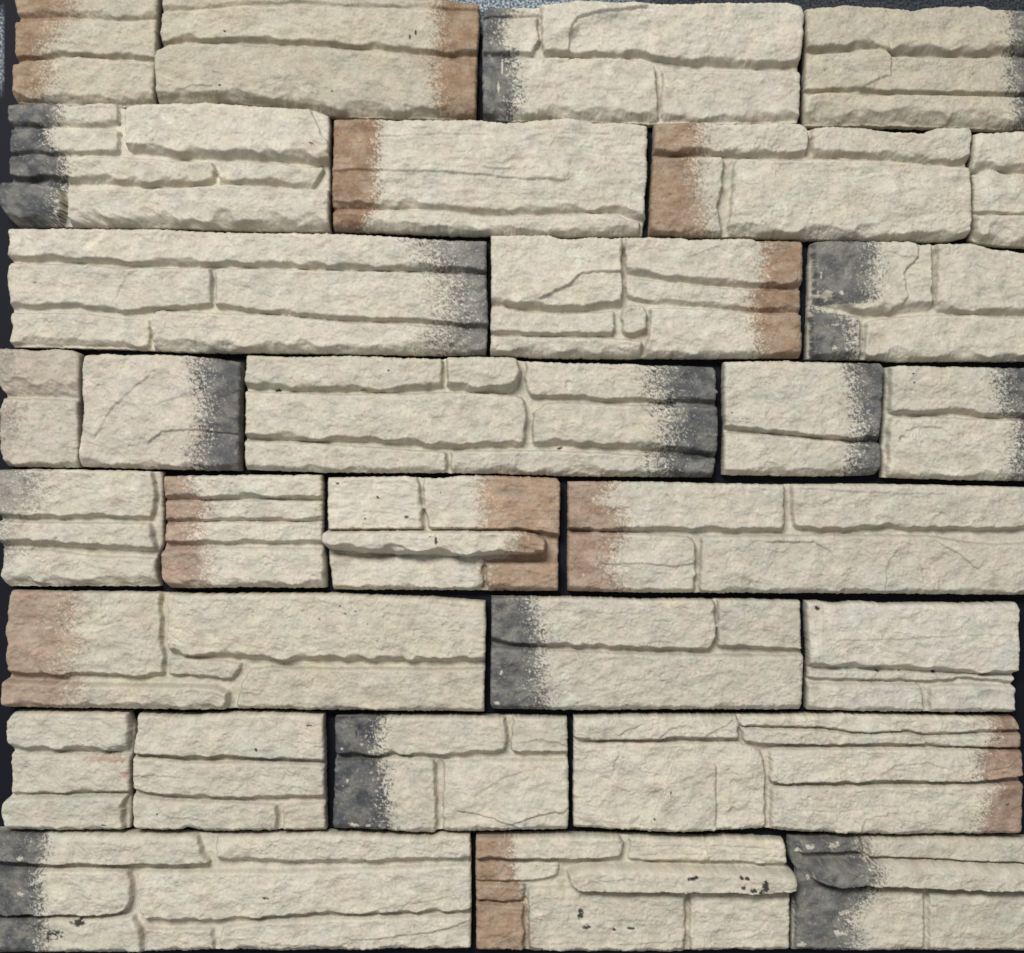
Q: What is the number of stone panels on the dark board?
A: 30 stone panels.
